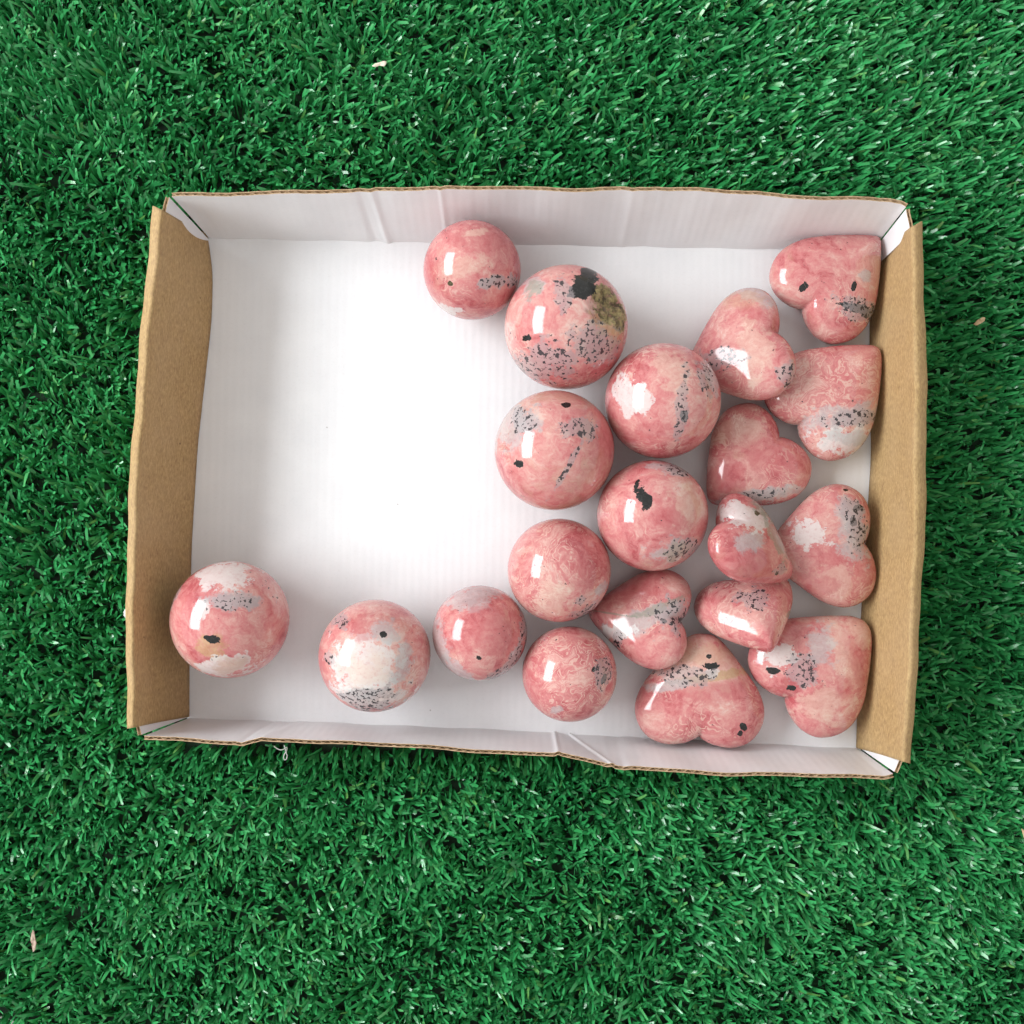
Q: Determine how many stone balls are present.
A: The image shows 10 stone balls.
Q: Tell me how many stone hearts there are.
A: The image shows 10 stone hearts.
